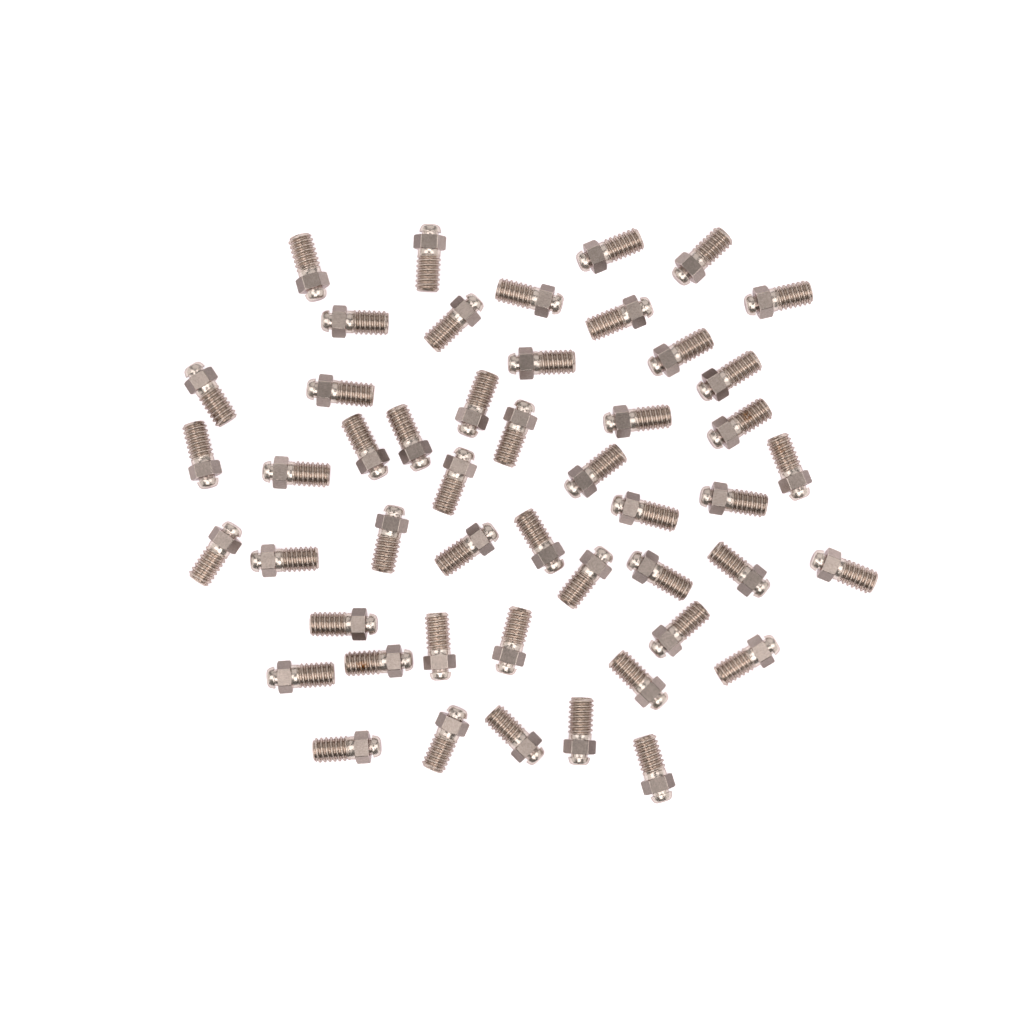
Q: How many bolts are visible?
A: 49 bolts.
